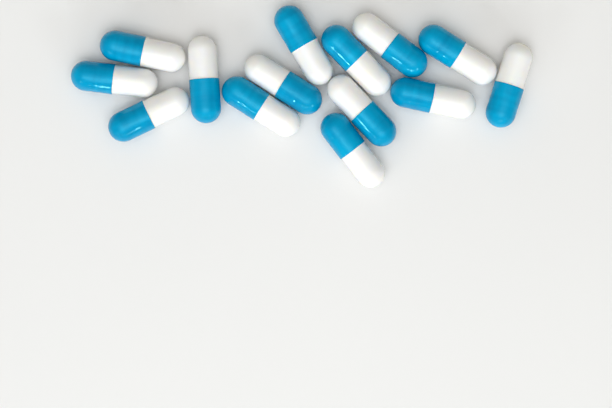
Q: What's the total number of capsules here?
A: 14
